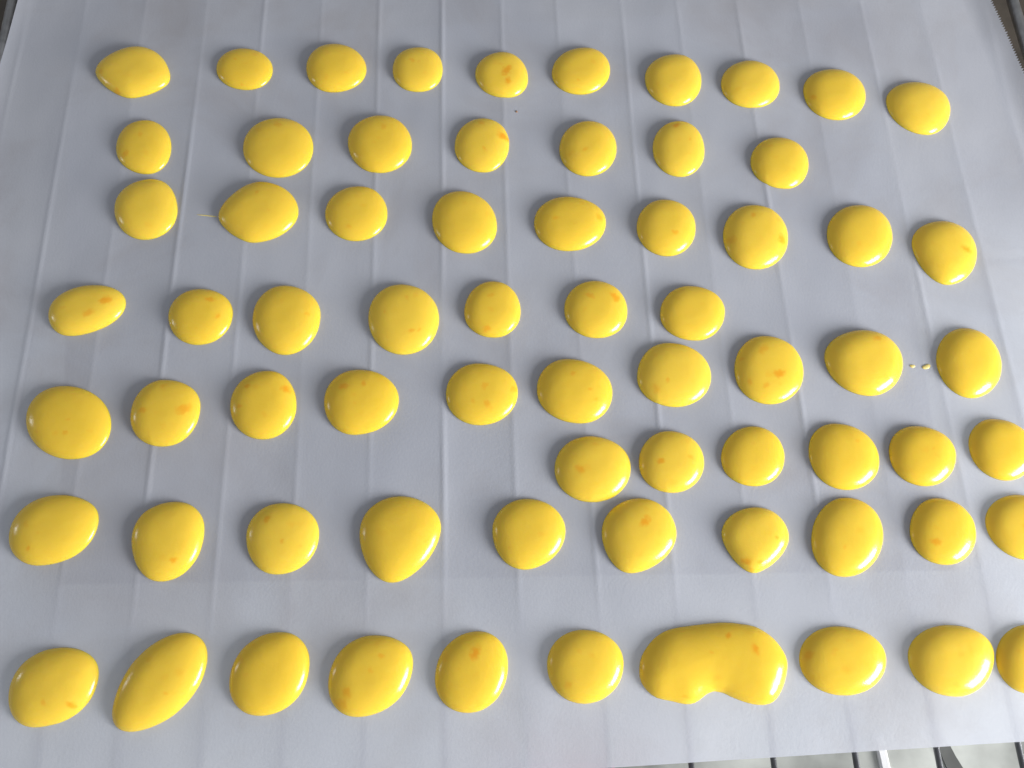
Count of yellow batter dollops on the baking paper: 69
